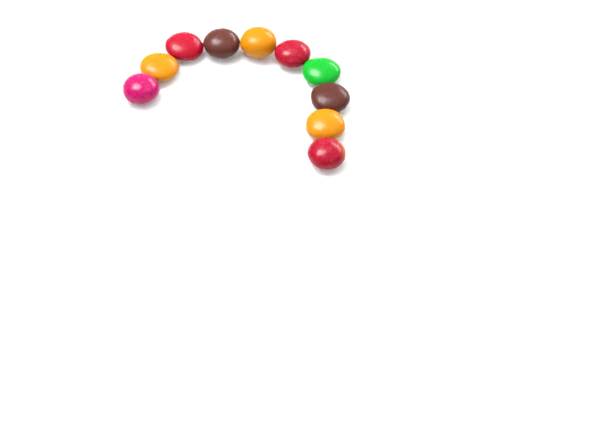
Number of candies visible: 10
